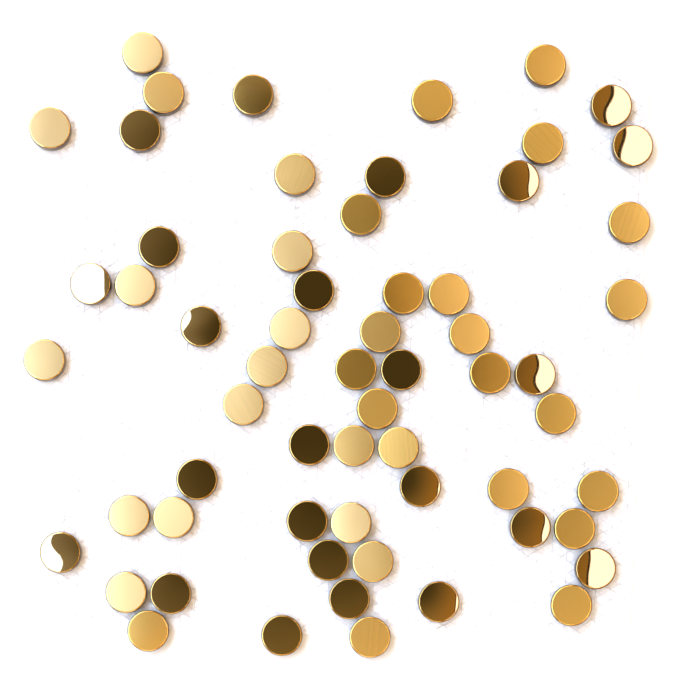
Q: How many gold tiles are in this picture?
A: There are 37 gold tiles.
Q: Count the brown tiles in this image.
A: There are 24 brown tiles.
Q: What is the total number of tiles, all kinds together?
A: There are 61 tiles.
